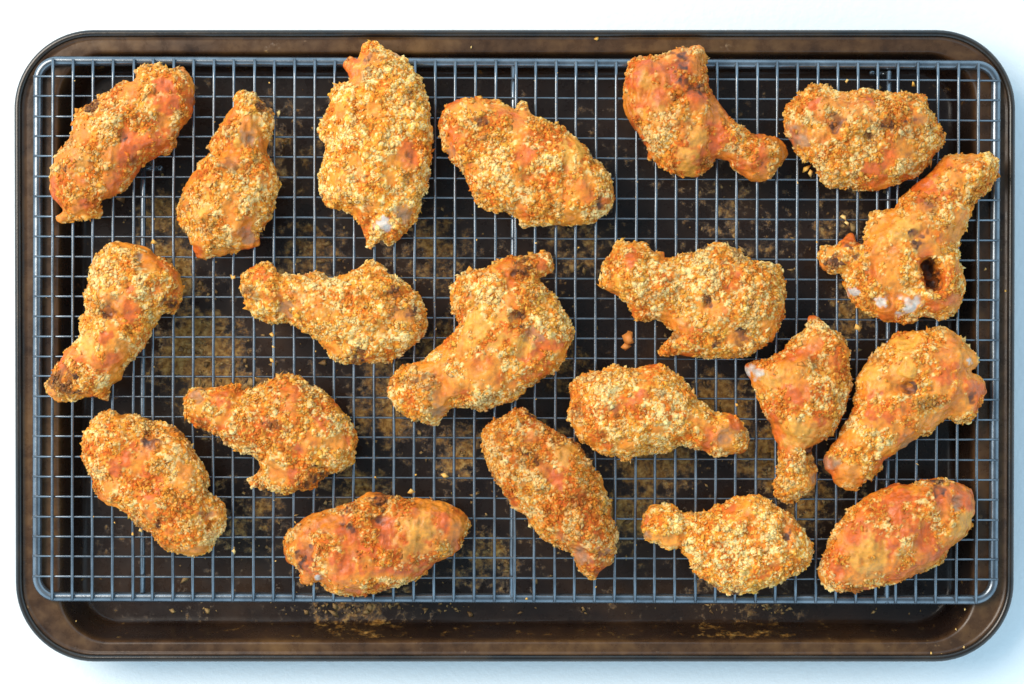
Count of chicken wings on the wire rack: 20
